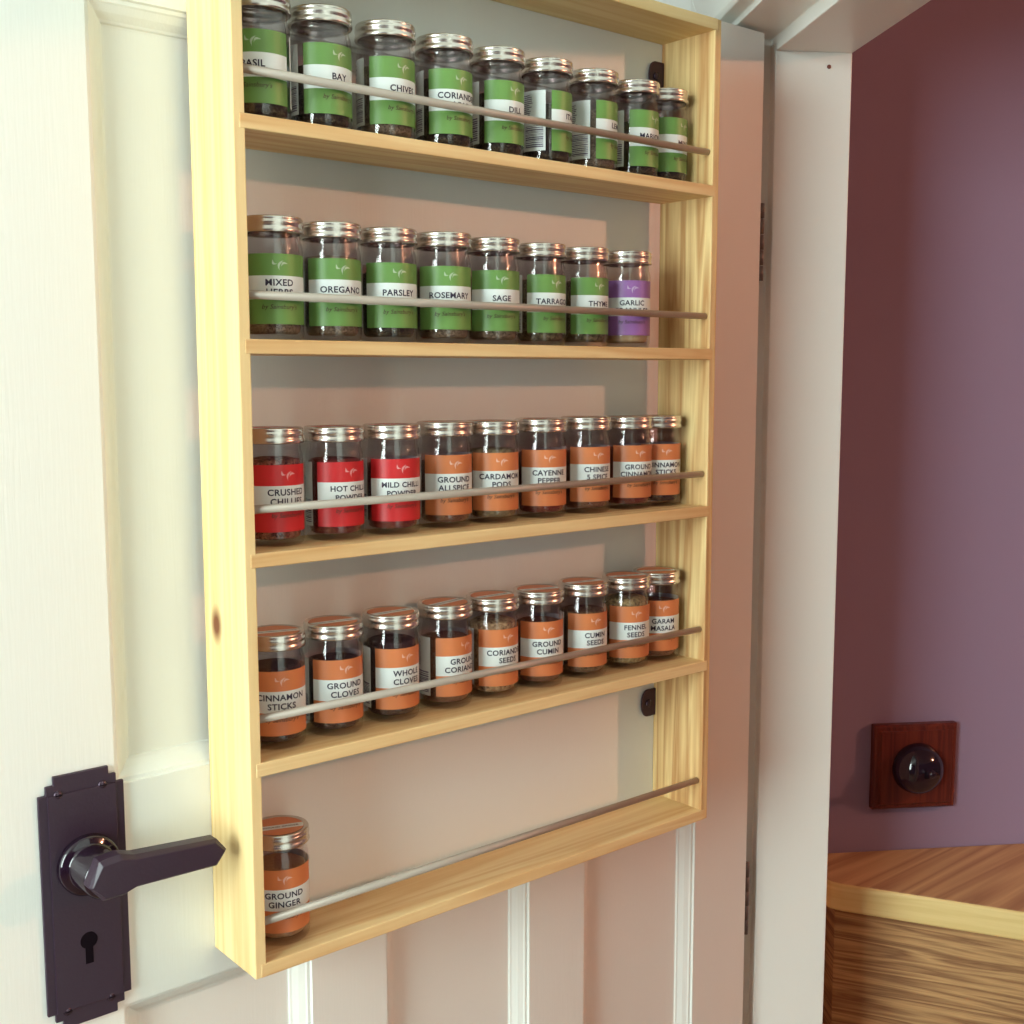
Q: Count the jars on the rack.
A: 36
